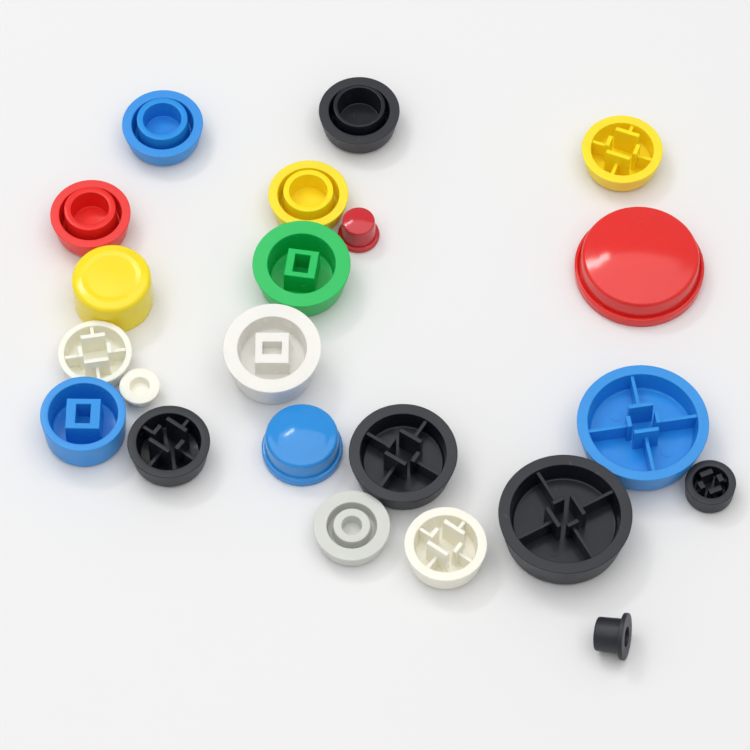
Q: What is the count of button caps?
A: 22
